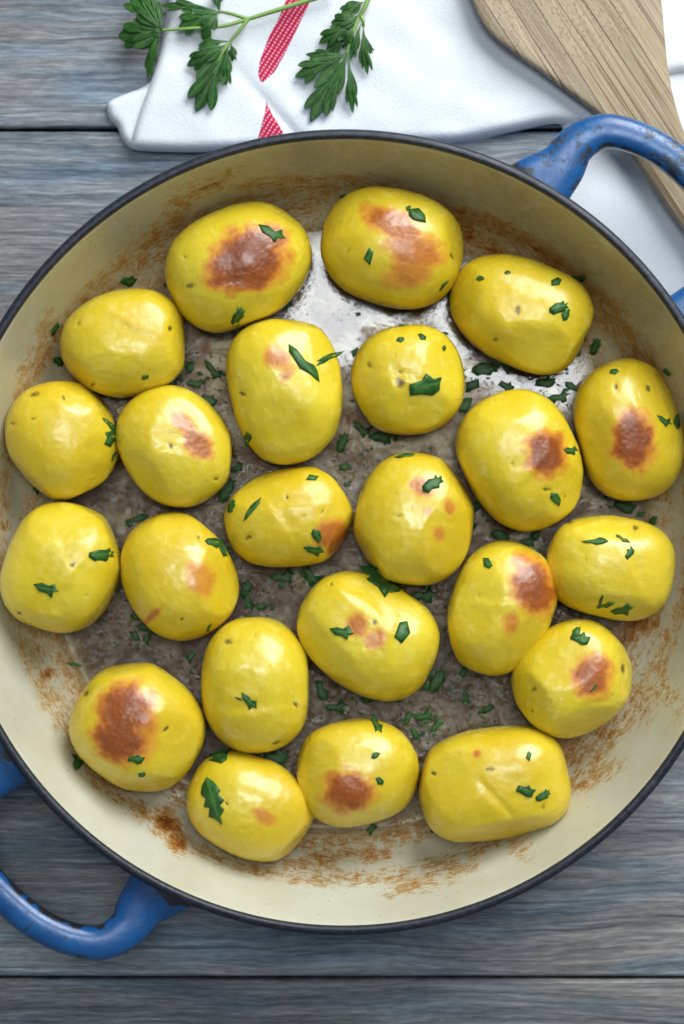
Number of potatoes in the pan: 23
